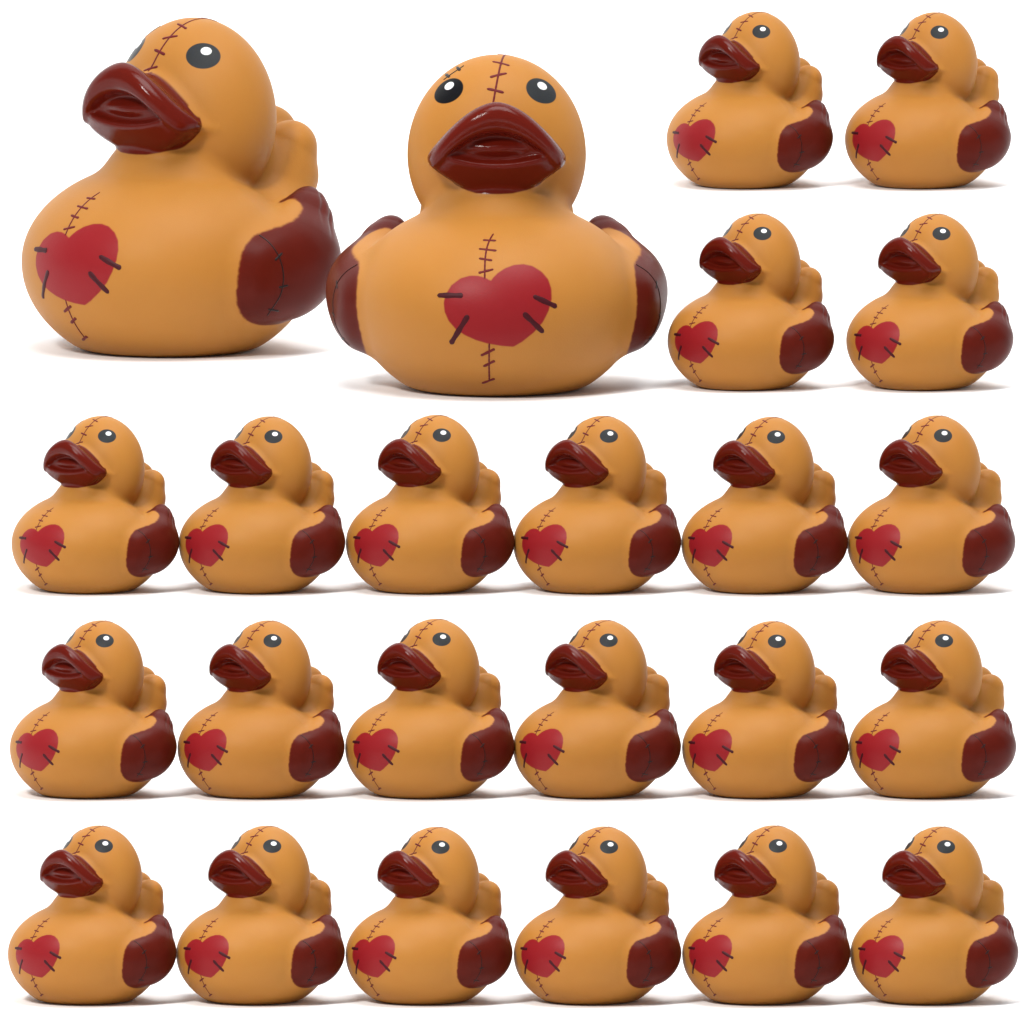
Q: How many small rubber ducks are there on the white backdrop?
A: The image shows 22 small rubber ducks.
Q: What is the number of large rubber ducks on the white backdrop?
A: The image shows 2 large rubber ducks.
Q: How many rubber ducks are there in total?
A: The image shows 24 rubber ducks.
